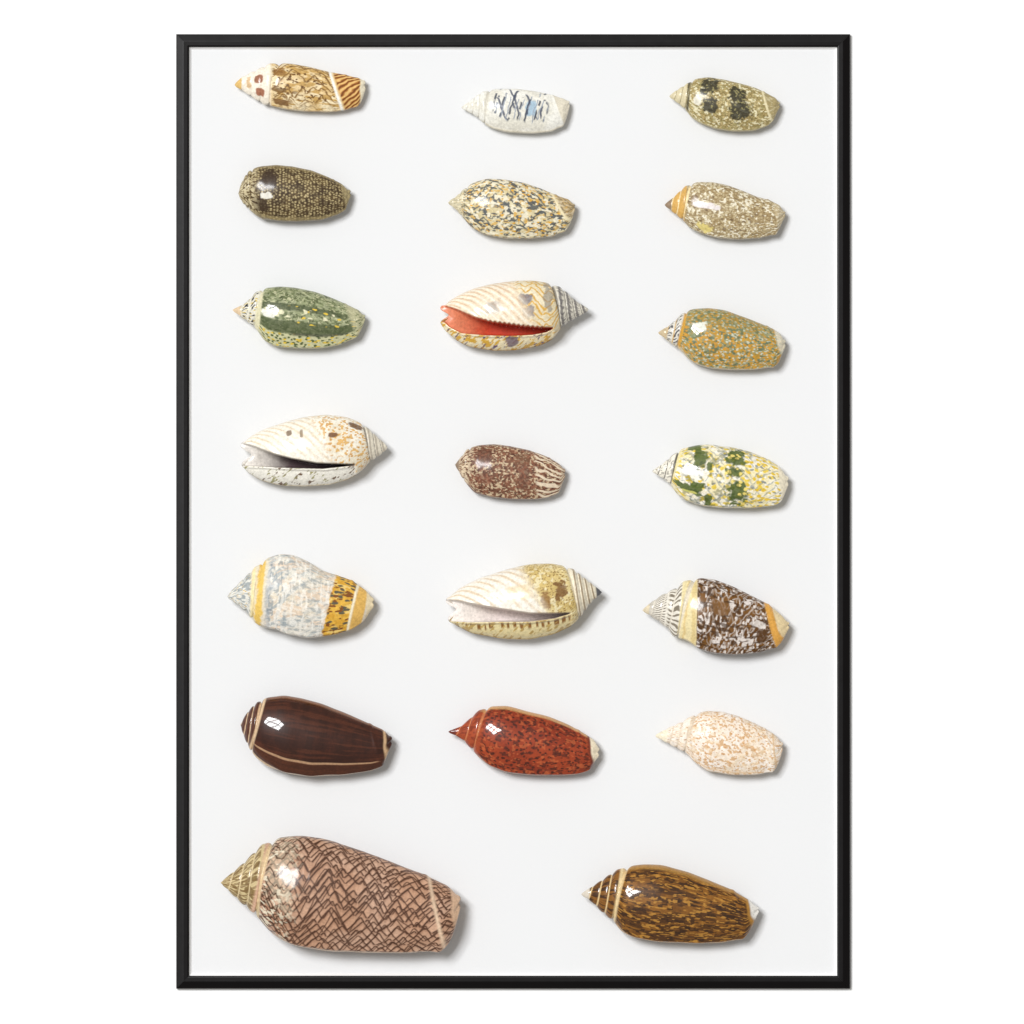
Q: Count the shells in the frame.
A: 20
